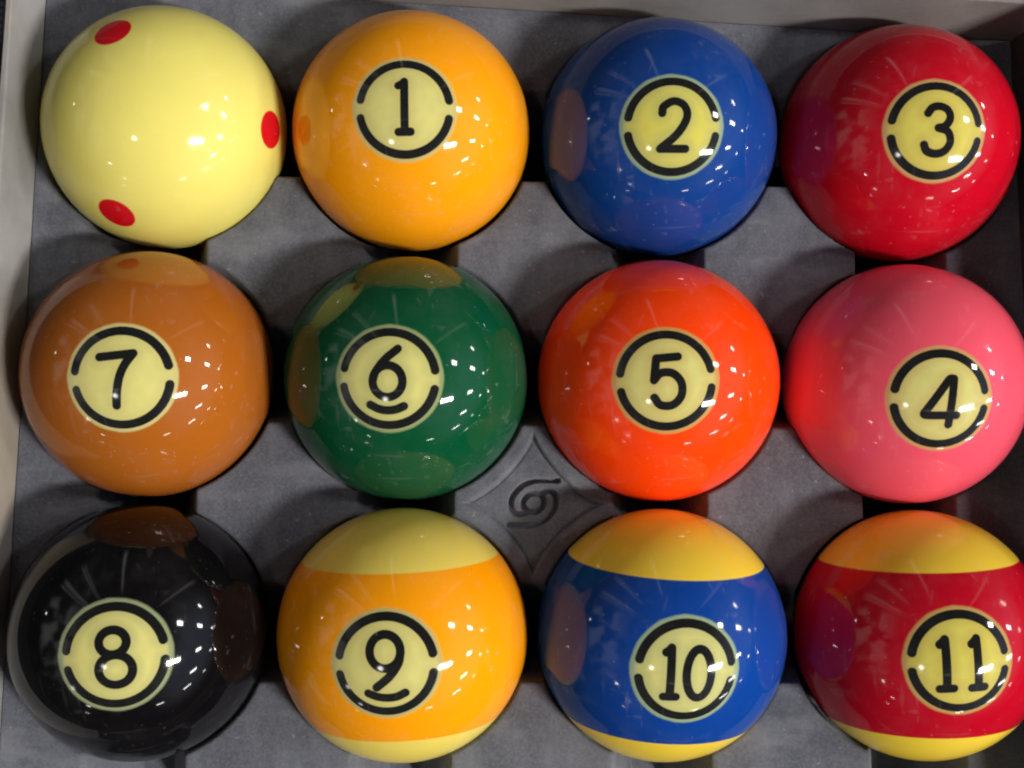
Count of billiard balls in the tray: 12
